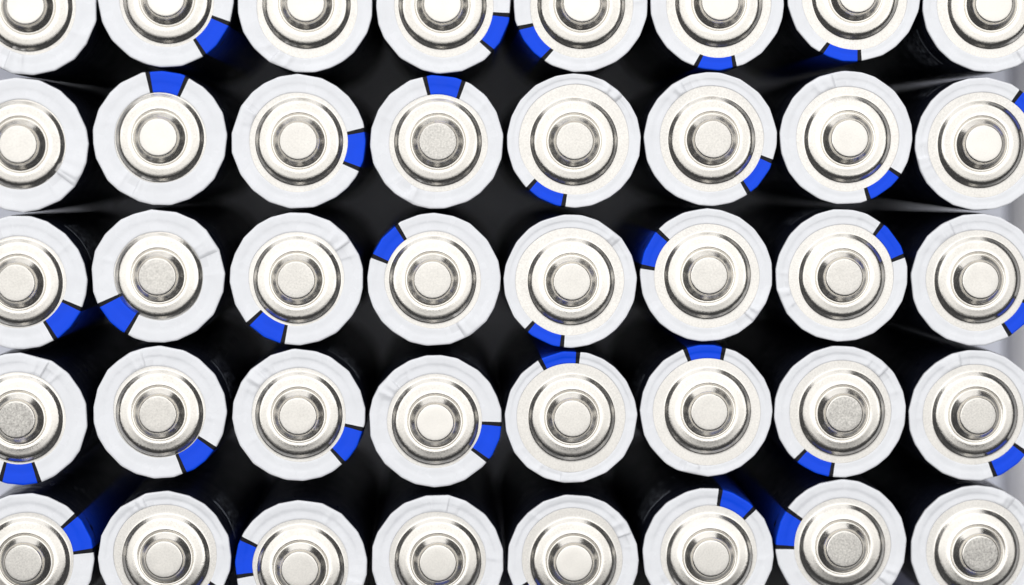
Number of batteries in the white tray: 40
